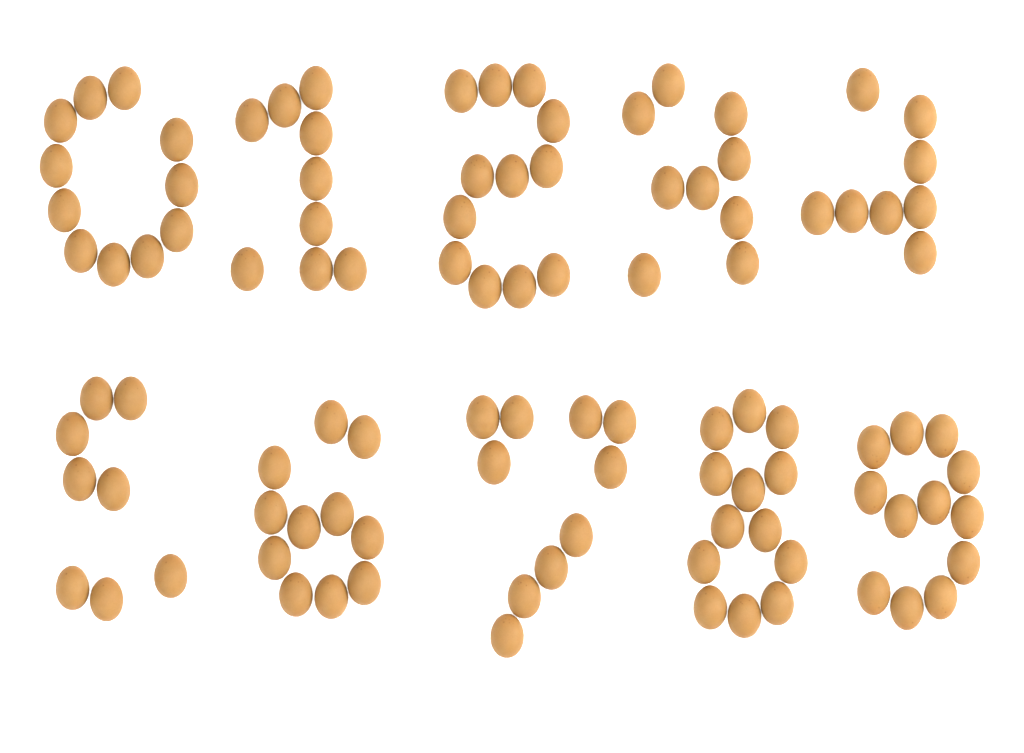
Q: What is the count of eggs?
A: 103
